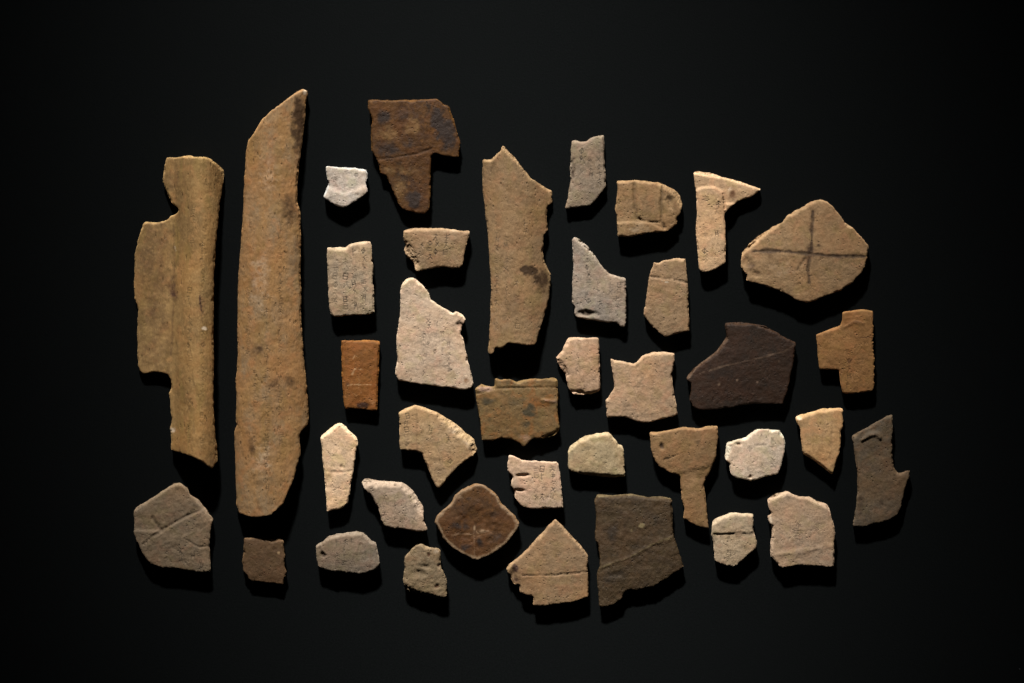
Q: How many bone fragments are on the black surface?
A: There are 38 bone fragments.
